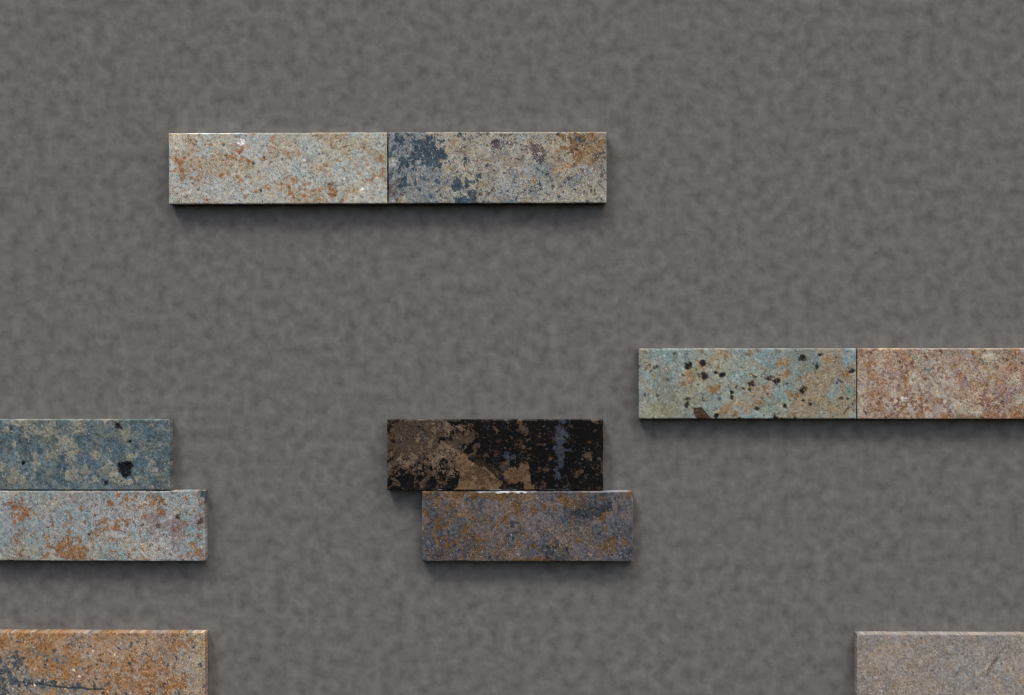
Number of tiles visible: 10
